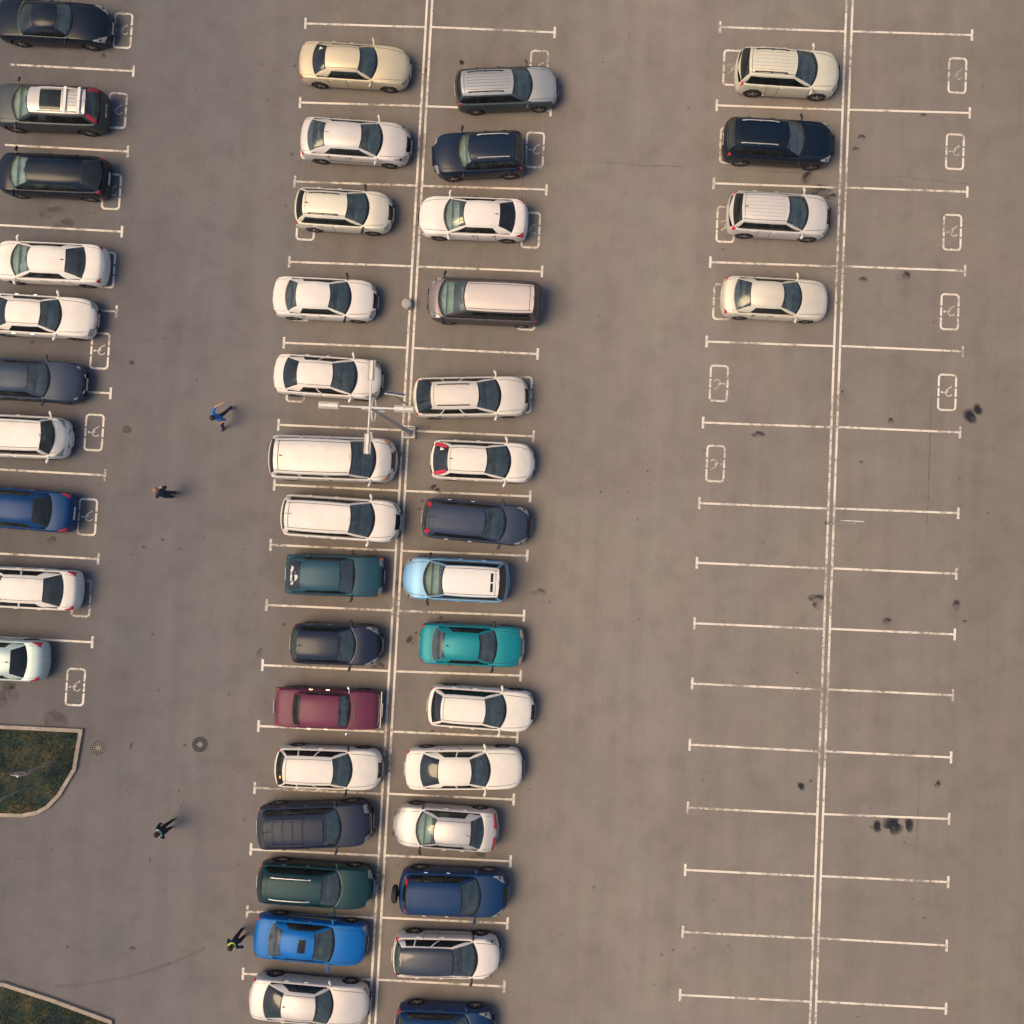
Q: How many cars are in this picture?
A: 44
